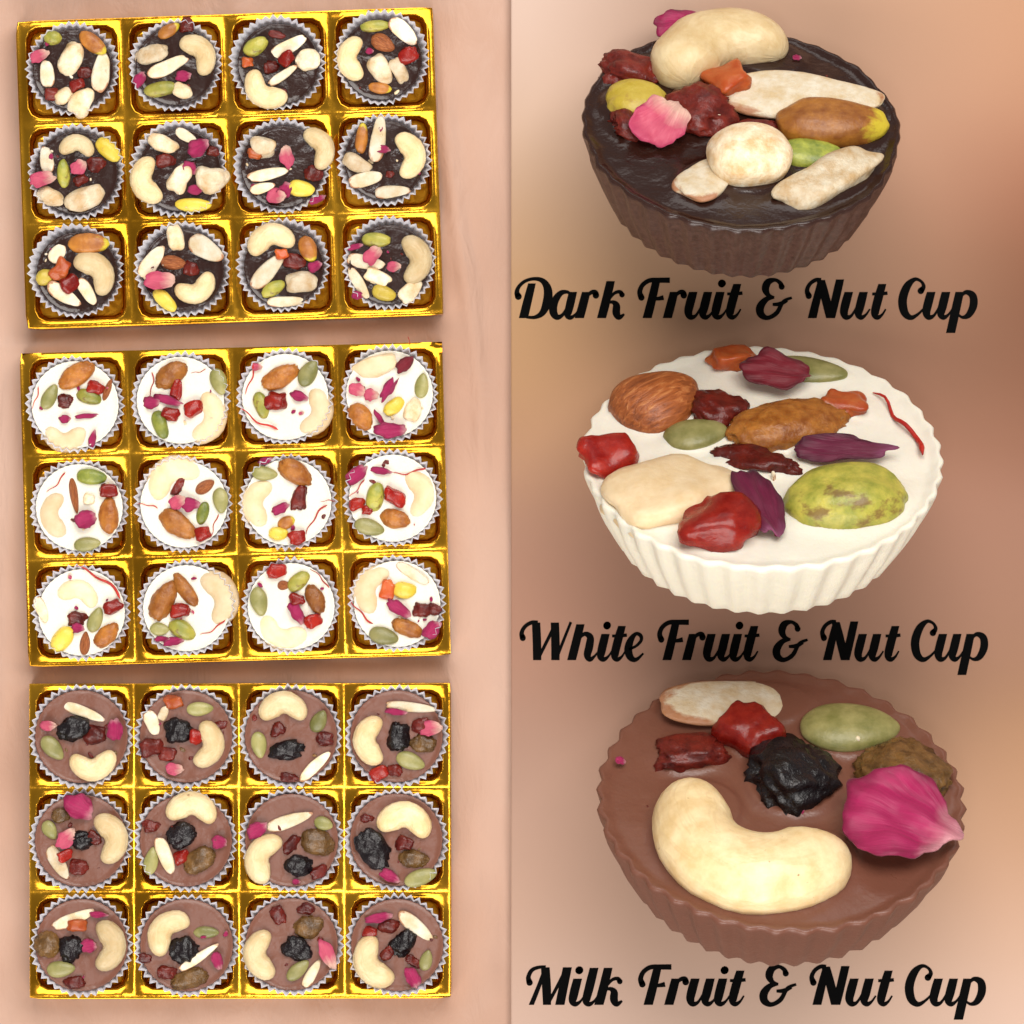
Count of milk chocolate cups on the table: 13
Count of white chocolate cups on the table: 13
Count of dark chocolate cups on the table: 13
